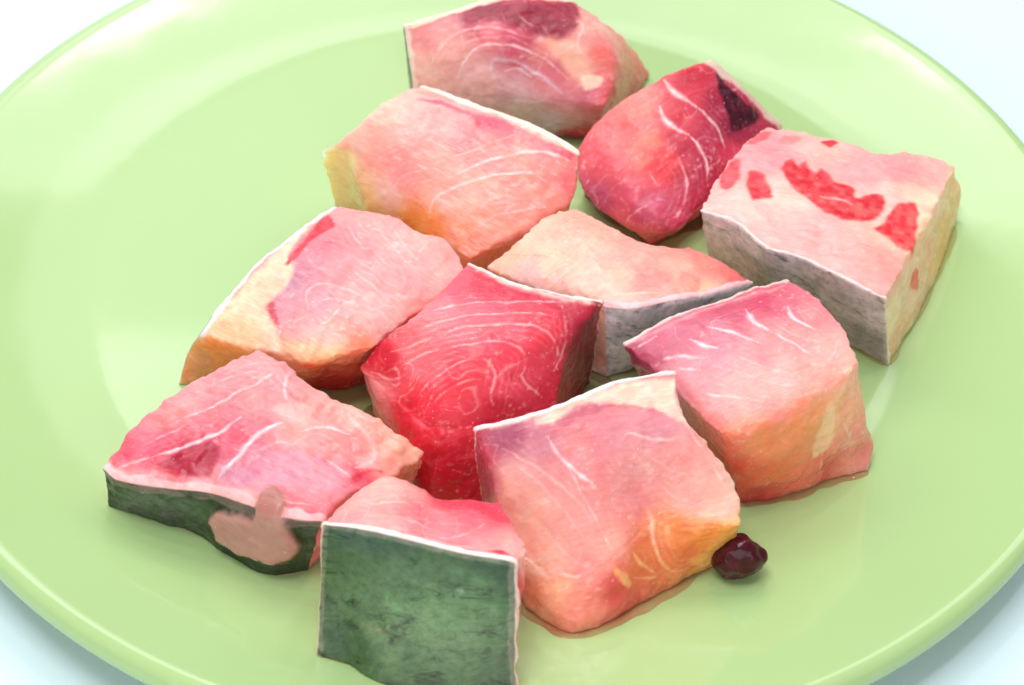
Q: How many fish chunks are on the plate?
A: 11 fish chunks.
